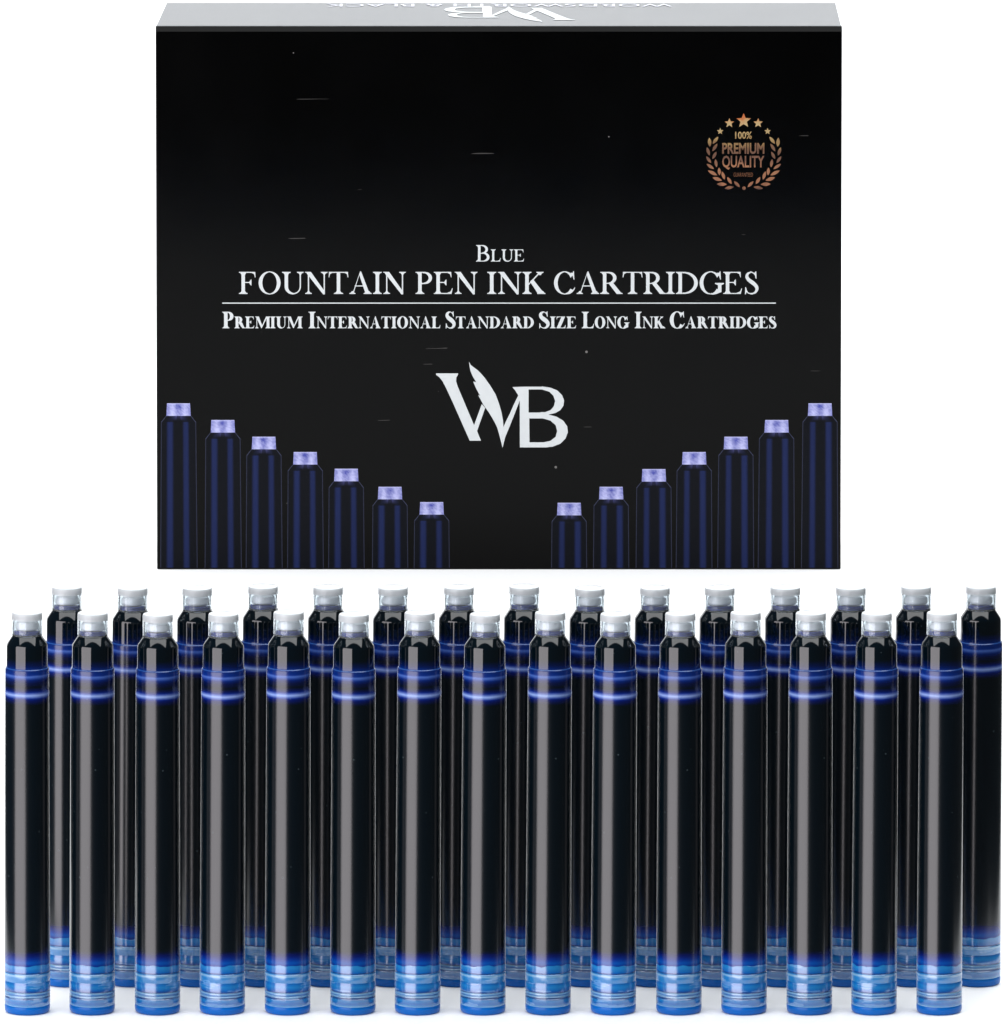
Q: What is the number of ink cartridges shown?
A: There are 30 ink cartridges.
